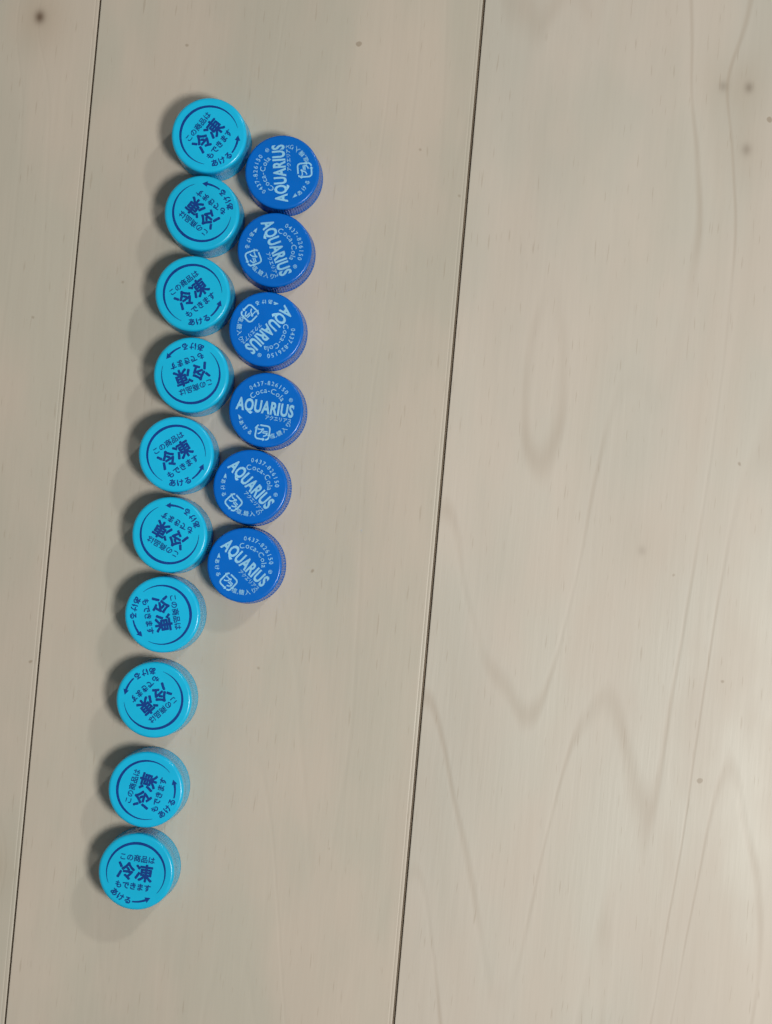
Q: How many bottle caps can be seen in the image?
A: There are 16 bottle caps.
